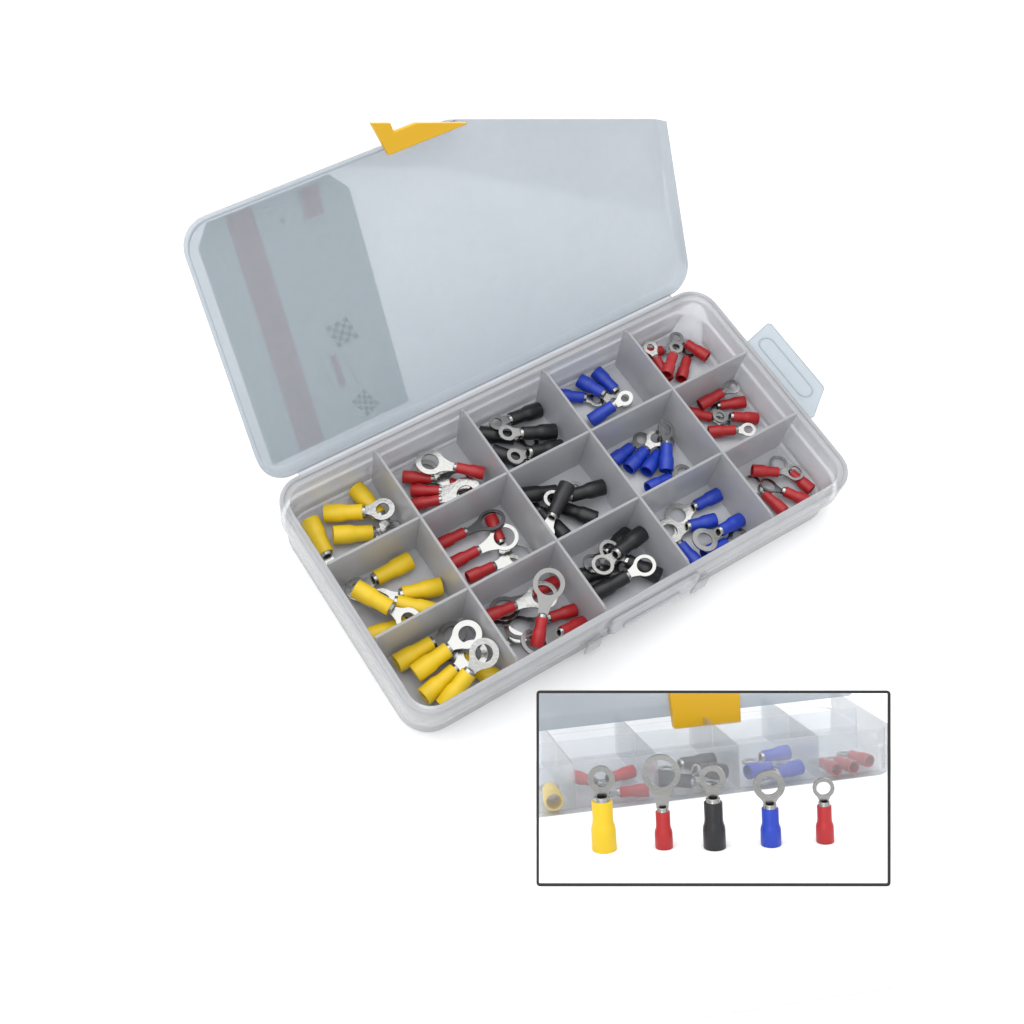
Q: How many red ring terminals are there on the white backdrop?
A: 37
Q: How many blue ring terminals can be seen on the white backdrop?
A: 18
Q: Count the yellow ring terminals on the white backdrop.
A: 16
